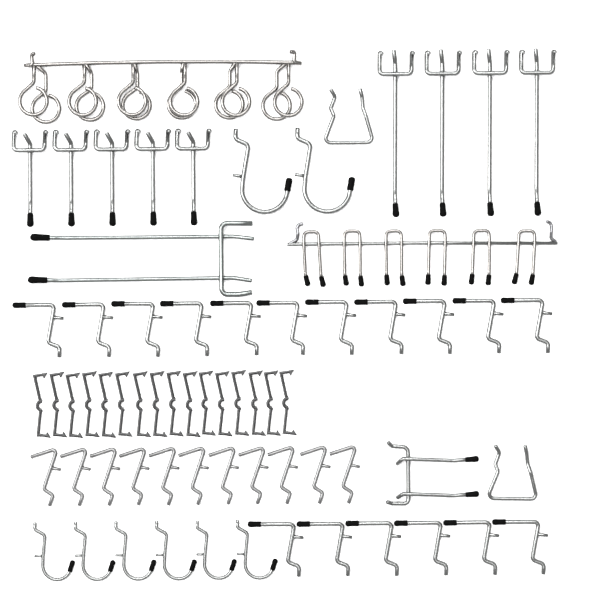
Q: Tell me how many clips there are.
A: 16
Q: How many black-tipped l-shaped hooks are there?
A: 17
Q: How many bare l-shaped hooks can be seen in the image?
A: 11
